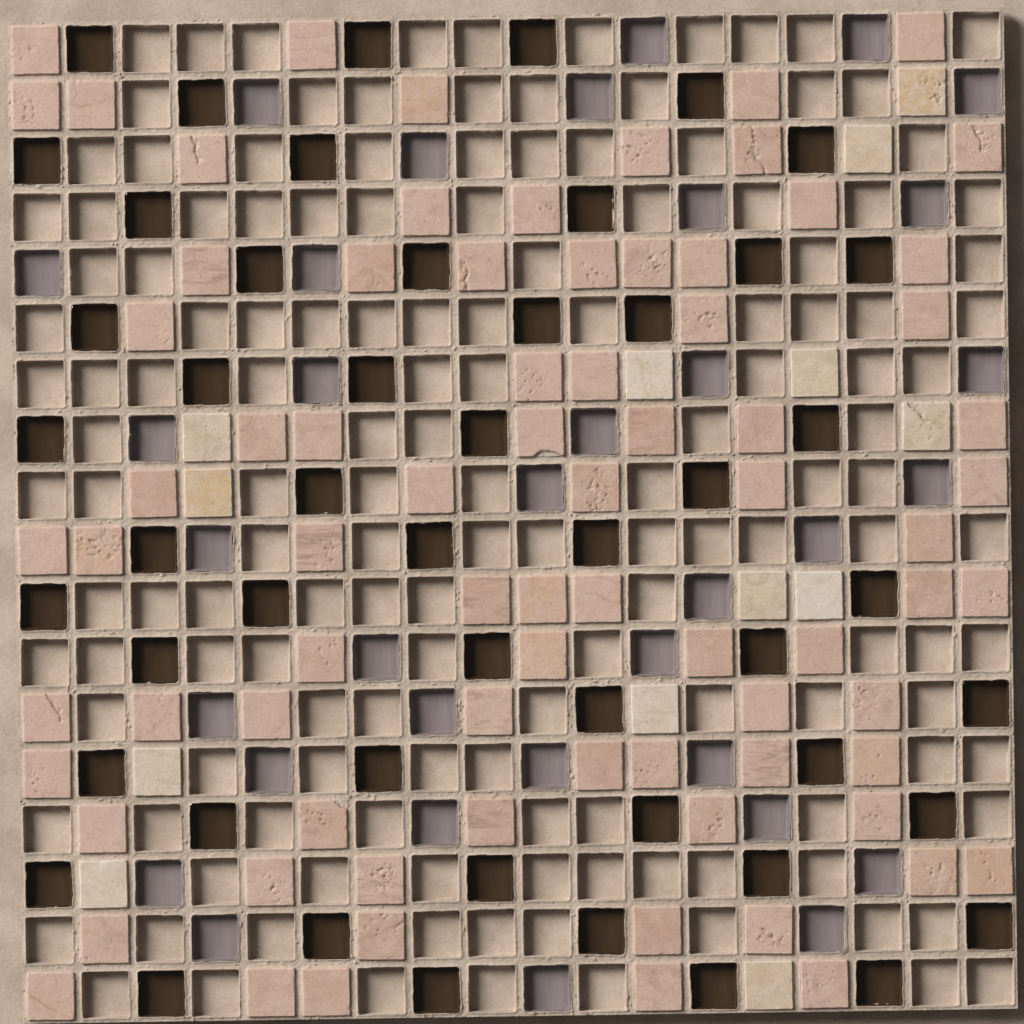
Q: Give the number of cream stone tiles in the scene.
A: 13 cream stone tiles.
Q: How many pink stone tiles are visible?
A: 79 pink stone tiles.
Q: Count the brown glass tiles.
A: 51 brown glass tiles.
